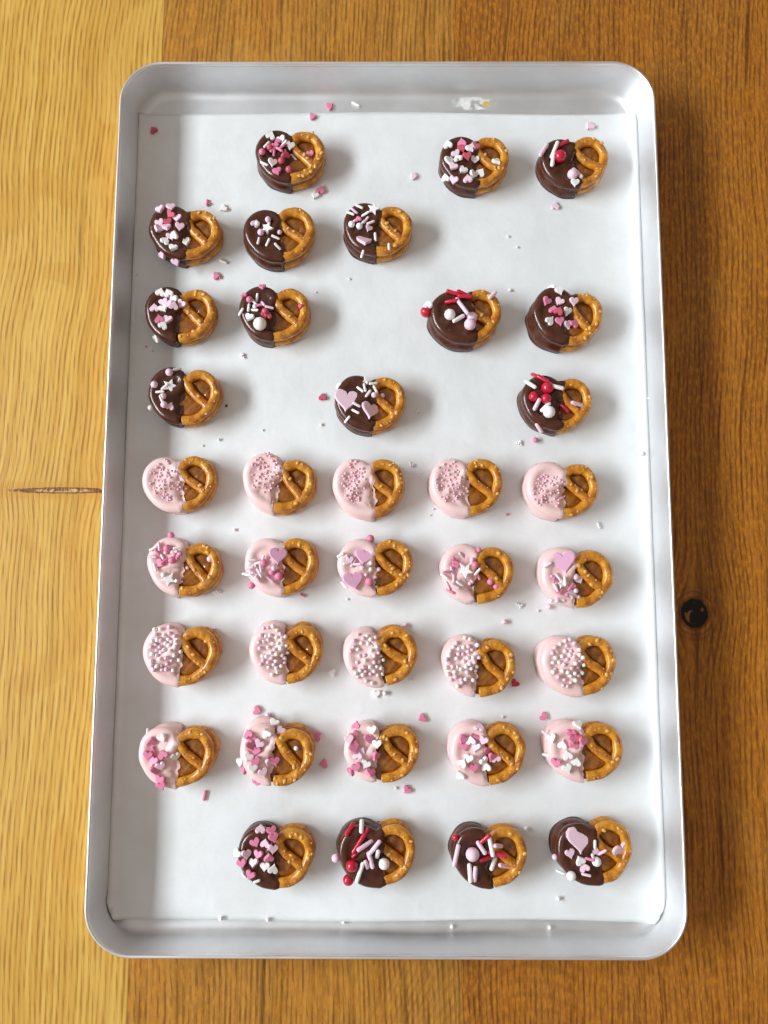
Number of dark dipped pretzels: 17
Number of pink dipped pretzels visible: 20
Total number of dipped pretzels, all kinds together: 37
